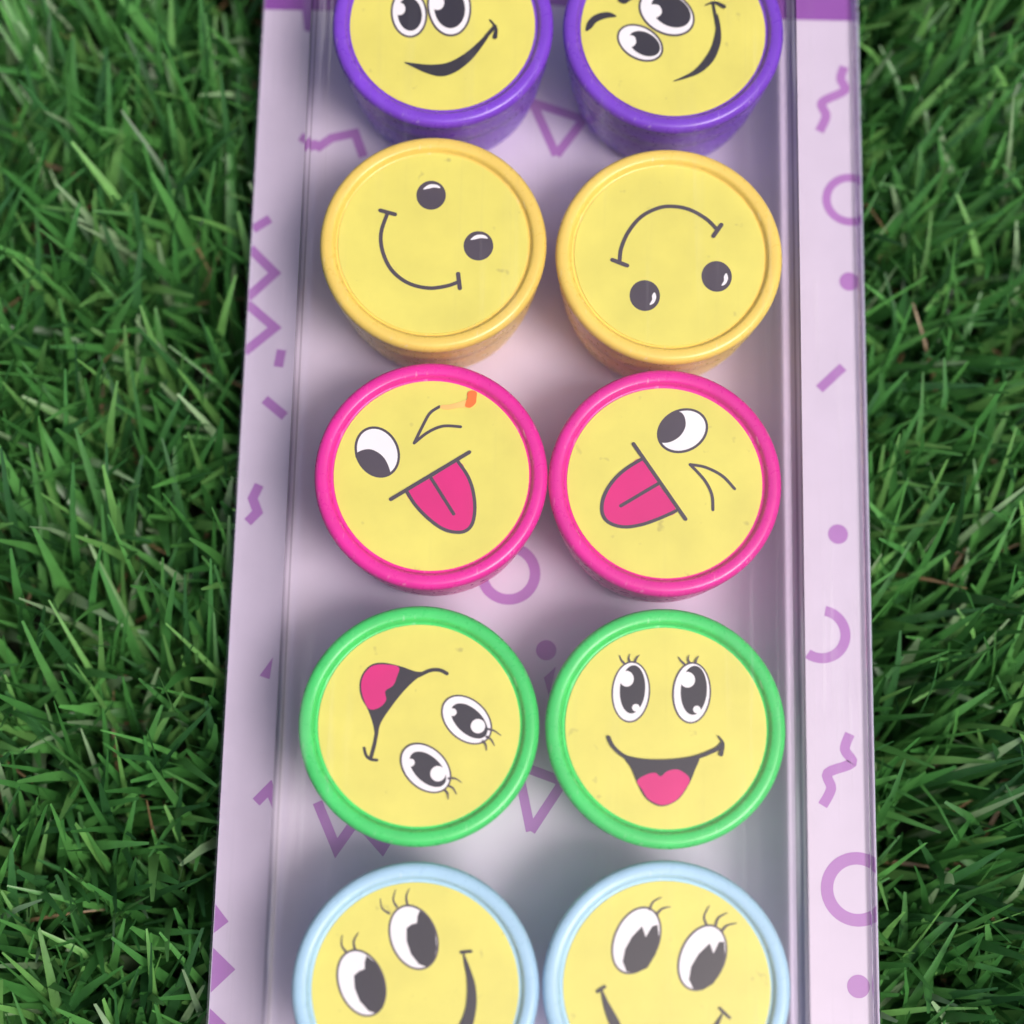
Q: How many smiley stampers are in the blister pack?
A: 10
